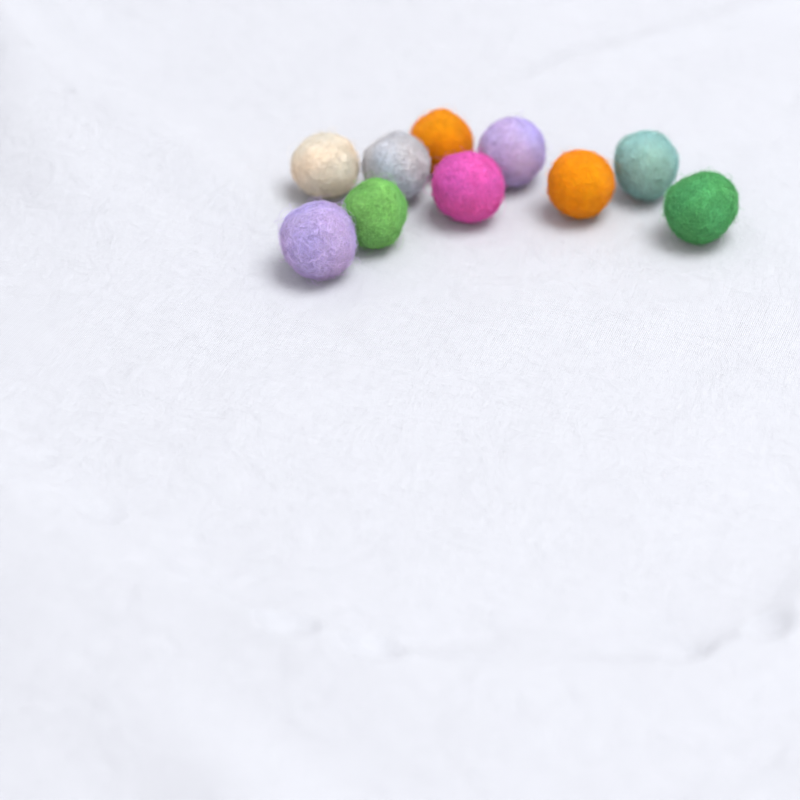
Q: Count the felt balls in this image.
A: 10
